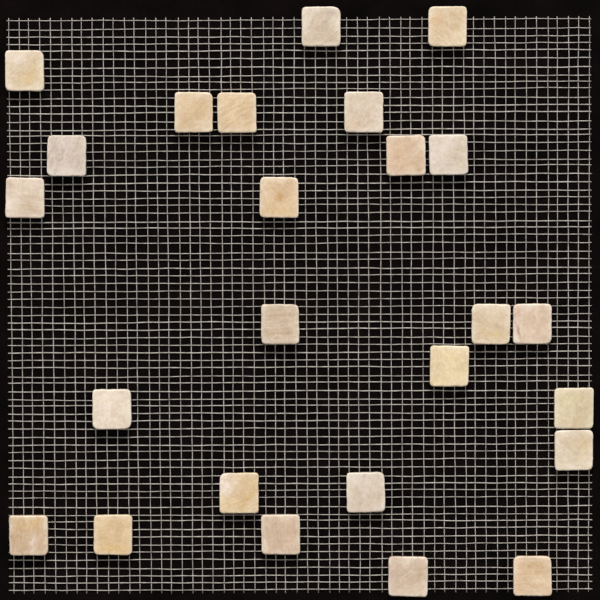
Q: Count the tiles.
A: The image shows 25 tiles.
